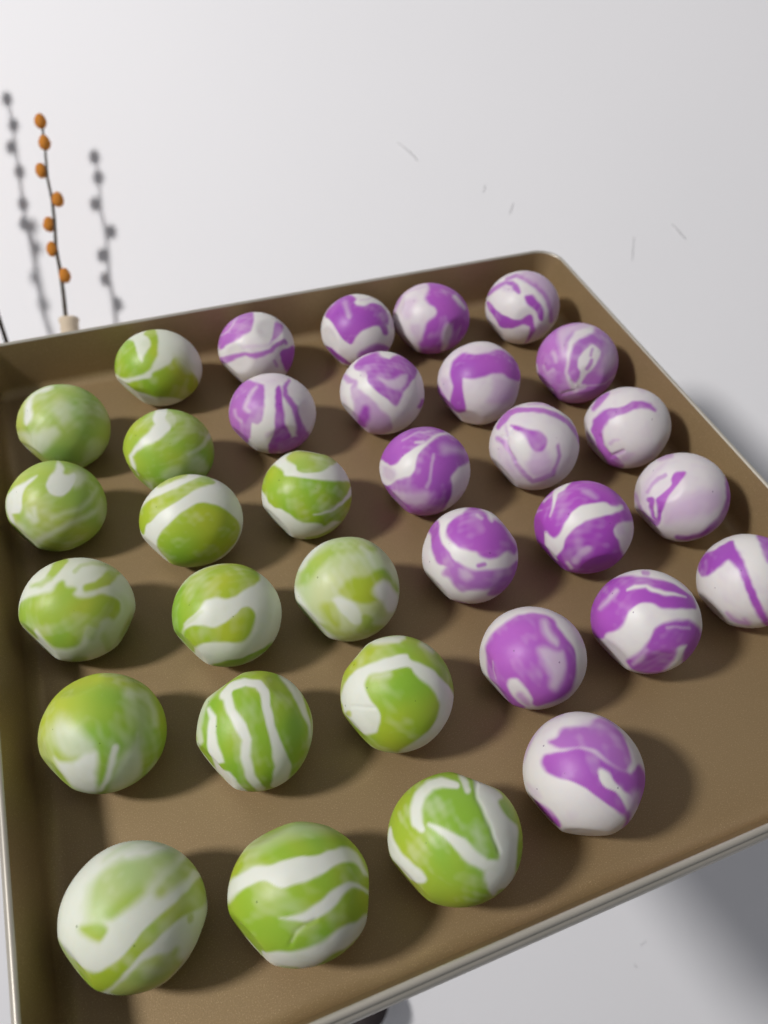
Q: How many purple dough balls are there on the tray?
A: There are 18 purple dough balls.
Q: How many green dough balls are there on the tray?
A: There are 15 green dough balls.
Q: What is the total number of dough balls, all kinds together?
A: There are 33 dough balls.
